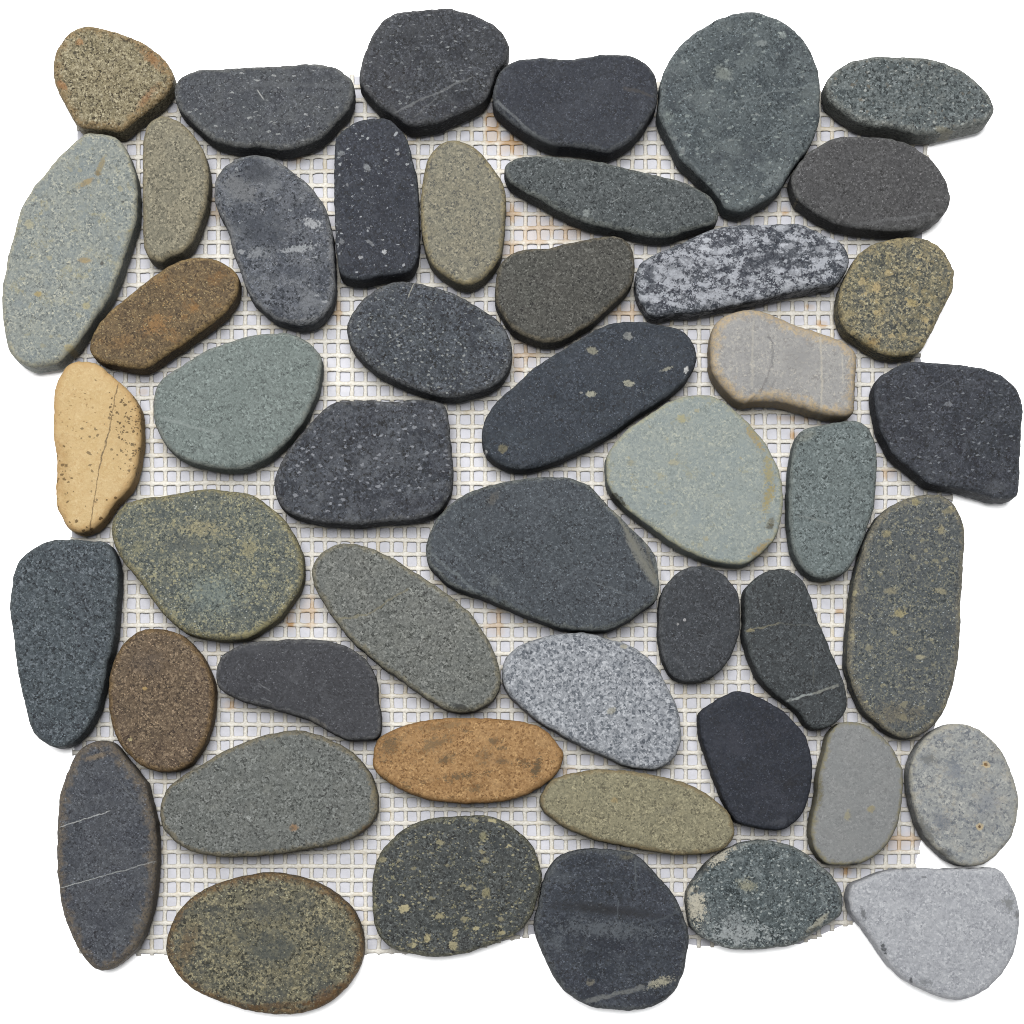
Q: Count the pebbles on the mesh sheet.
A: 48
